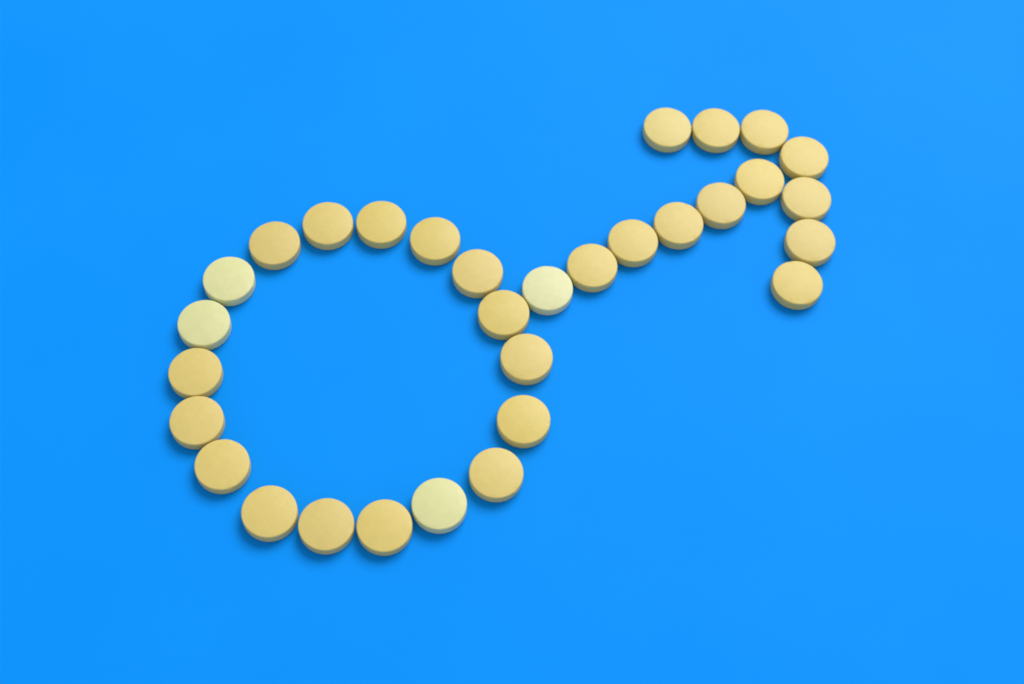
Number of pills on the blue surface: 31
